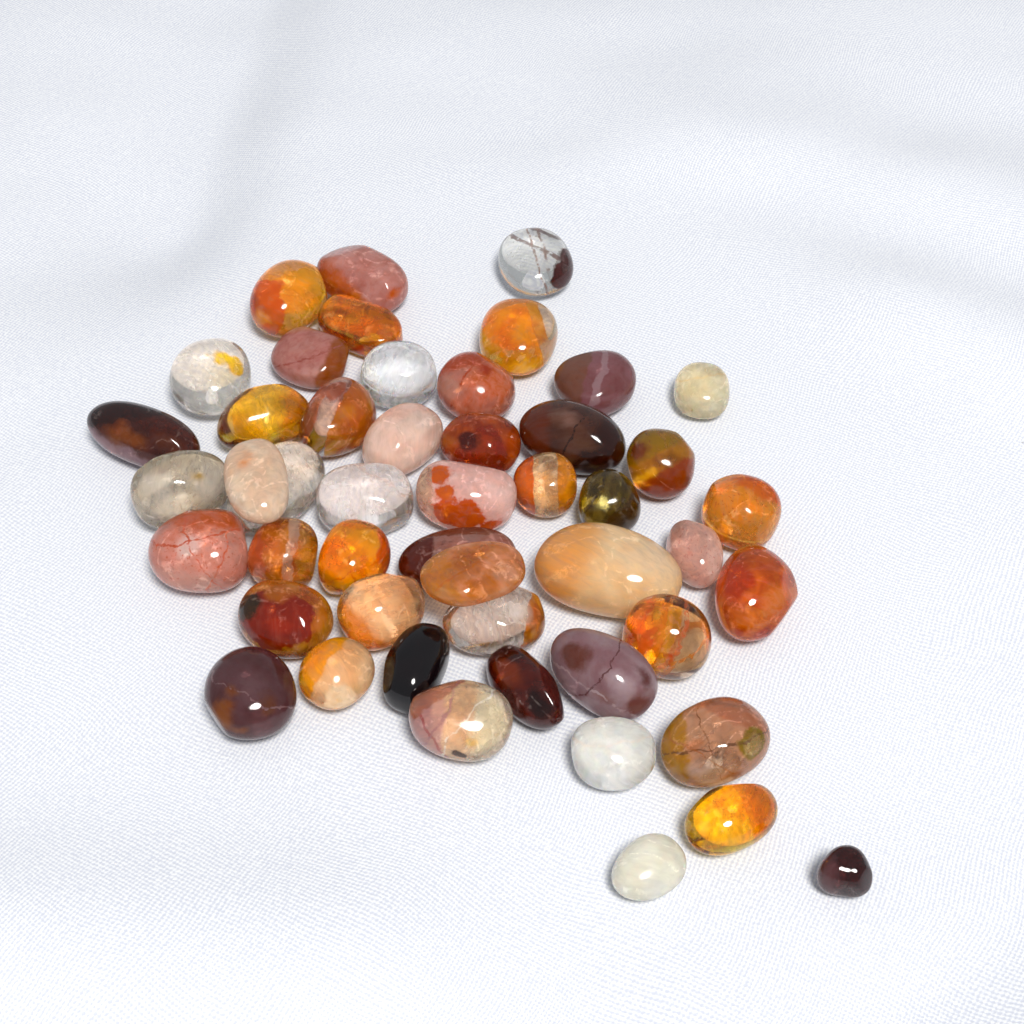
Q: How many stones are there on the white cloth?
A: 49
